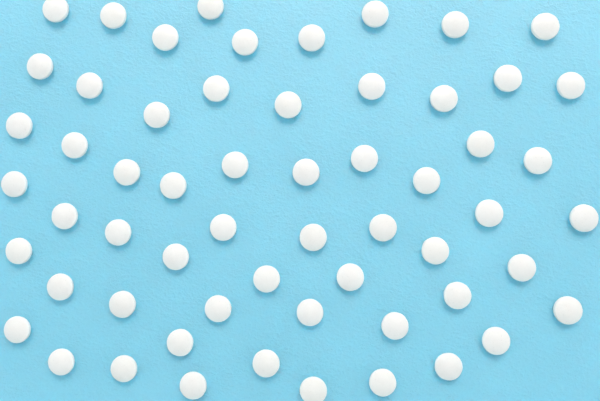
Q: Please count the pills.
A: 59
